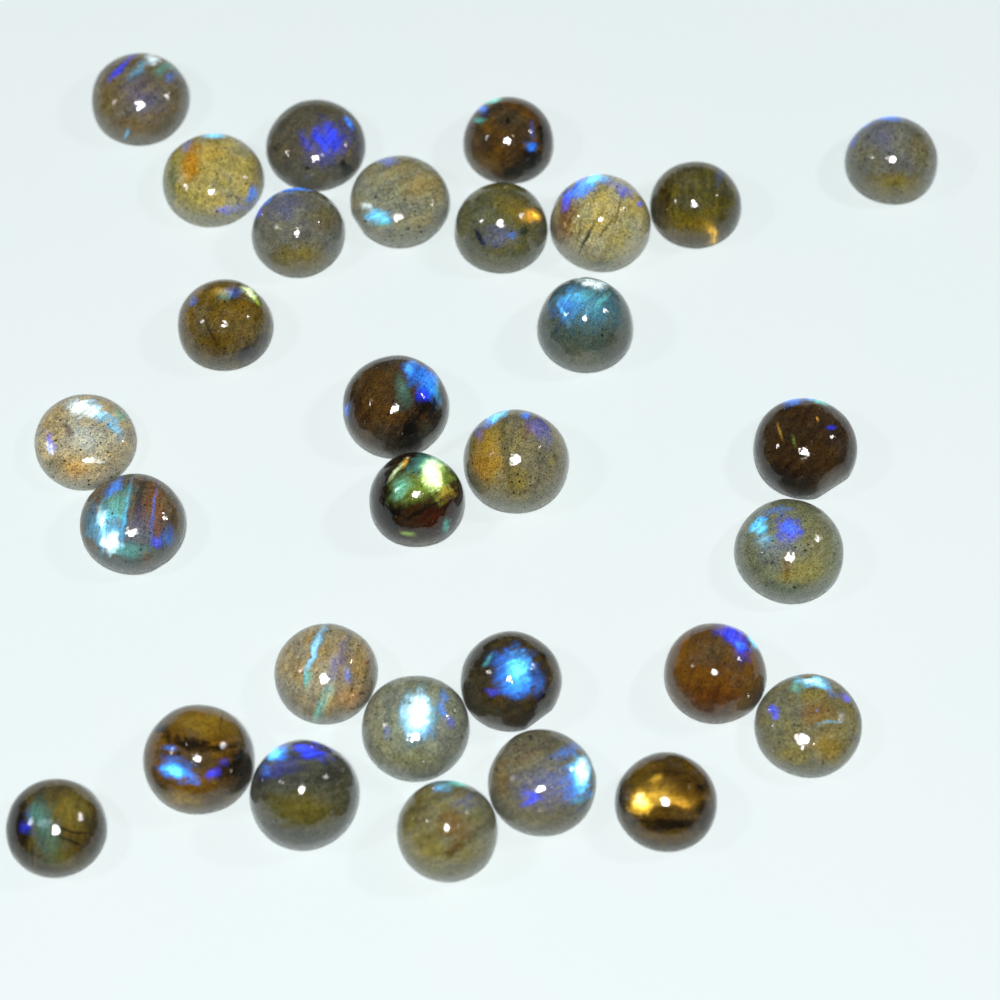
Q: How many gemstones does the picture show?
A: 30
